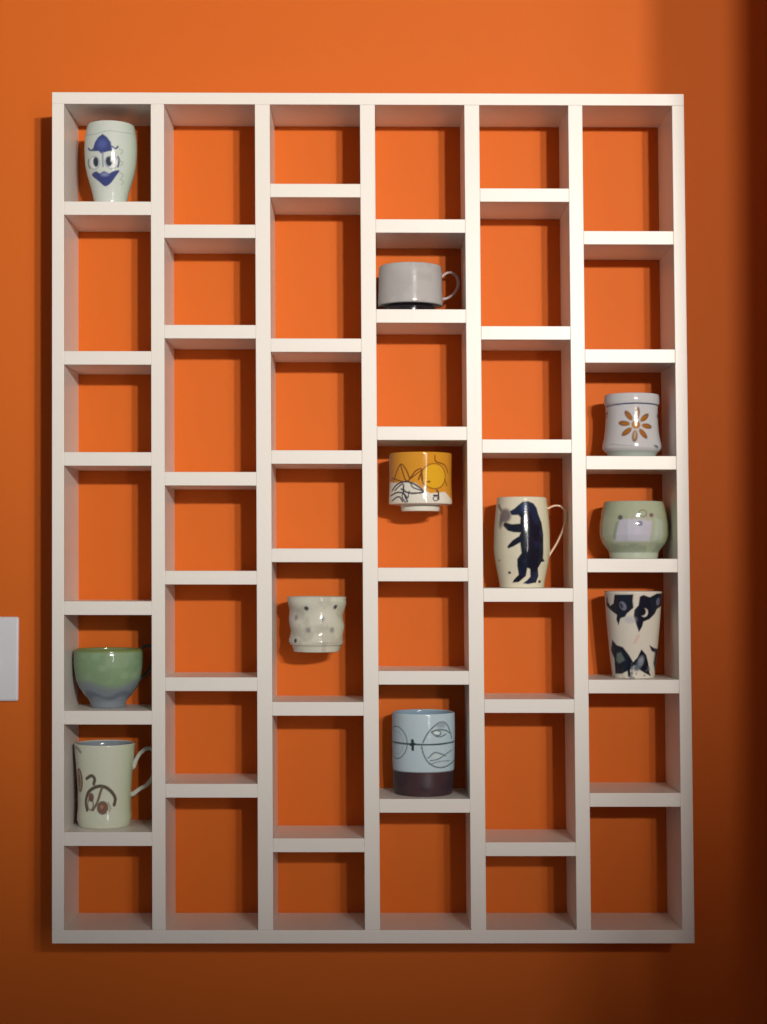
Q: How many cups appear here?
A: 11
